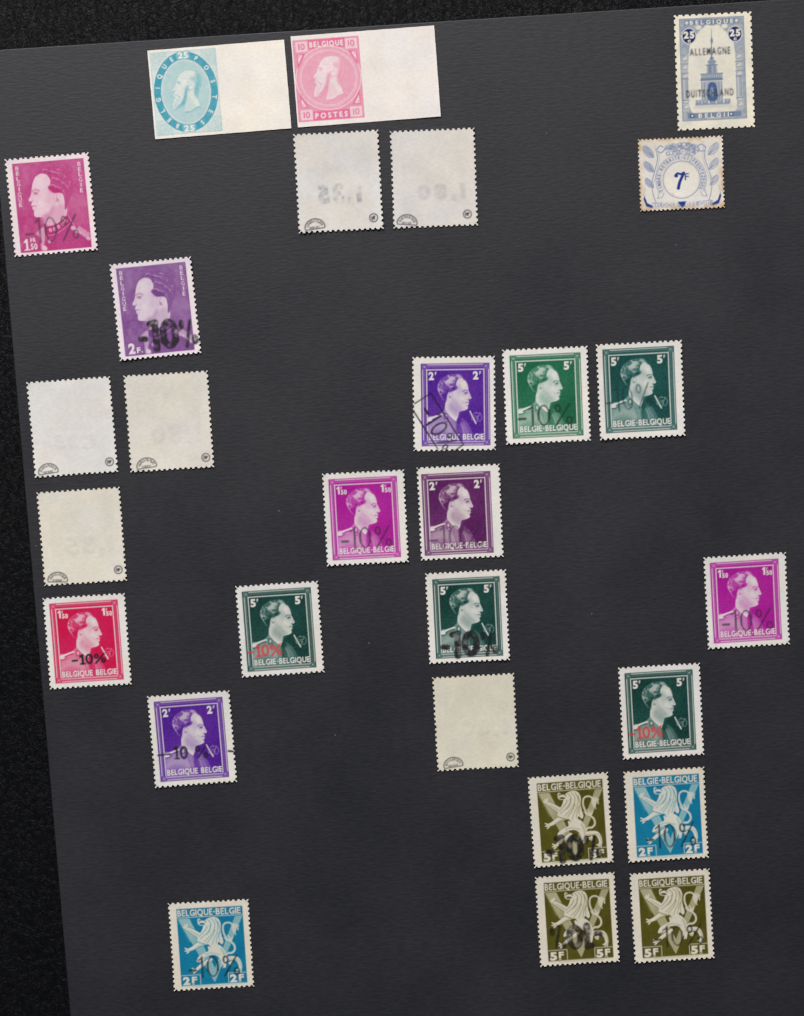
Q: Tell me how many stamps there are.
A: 28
